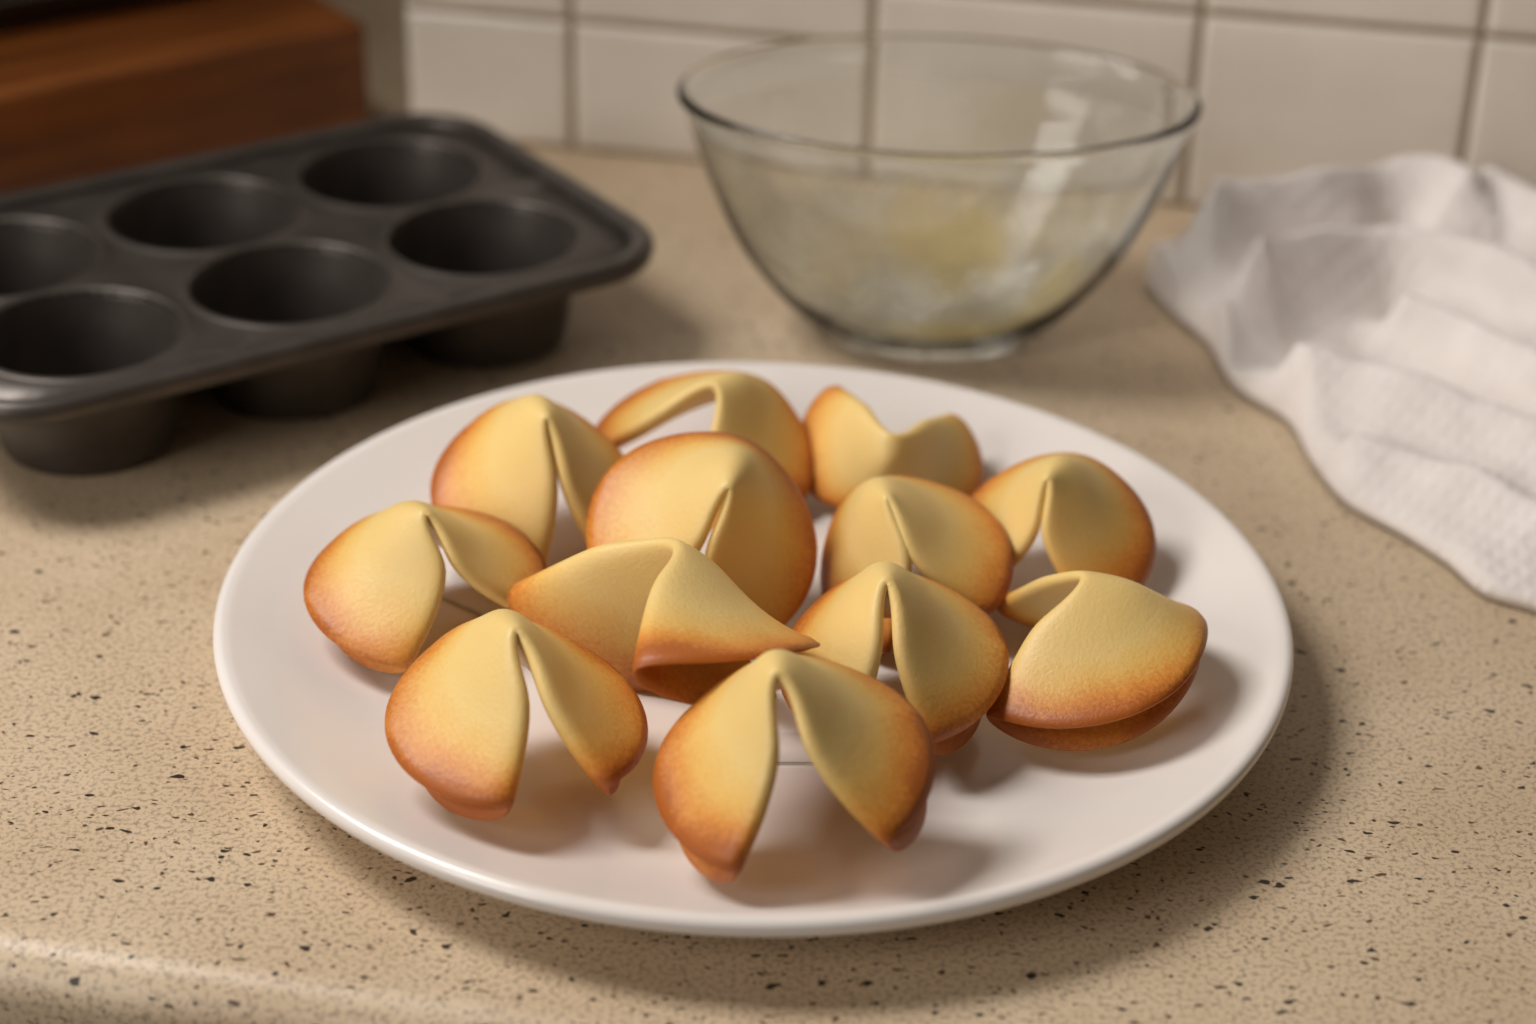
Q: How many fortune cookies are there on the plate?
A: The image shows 12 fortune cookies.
